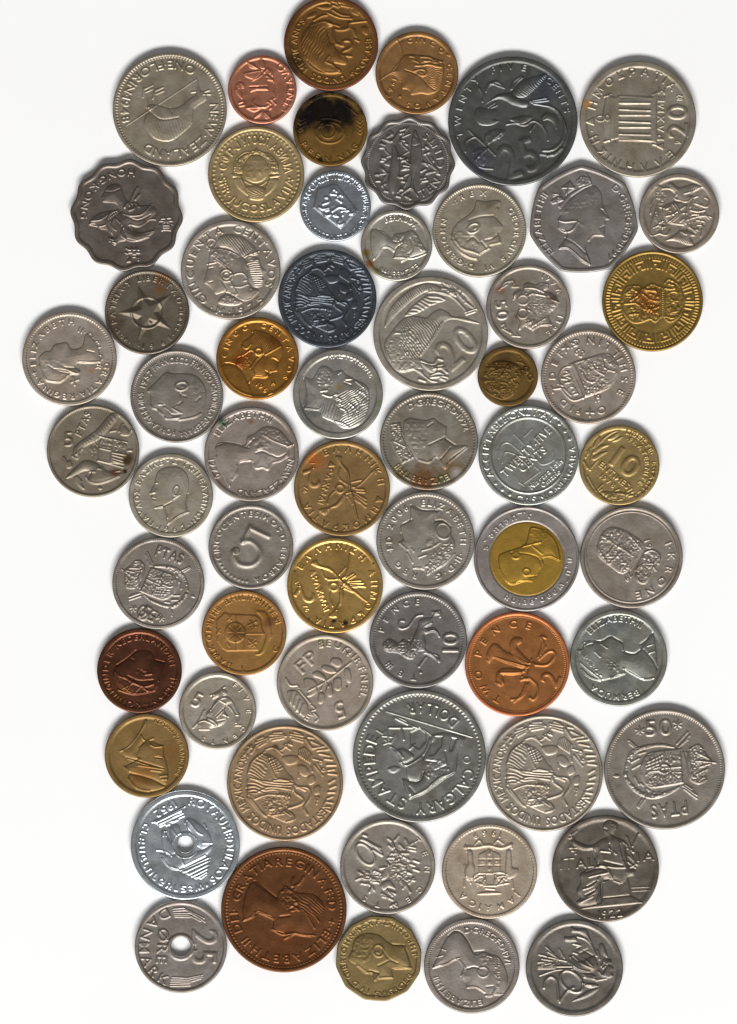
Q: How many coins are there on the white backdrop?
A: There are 61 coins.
